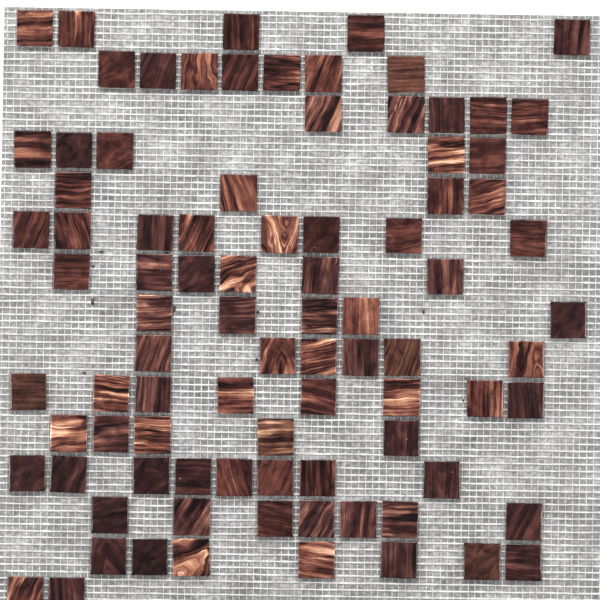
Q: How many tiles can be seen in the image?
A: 88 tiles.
